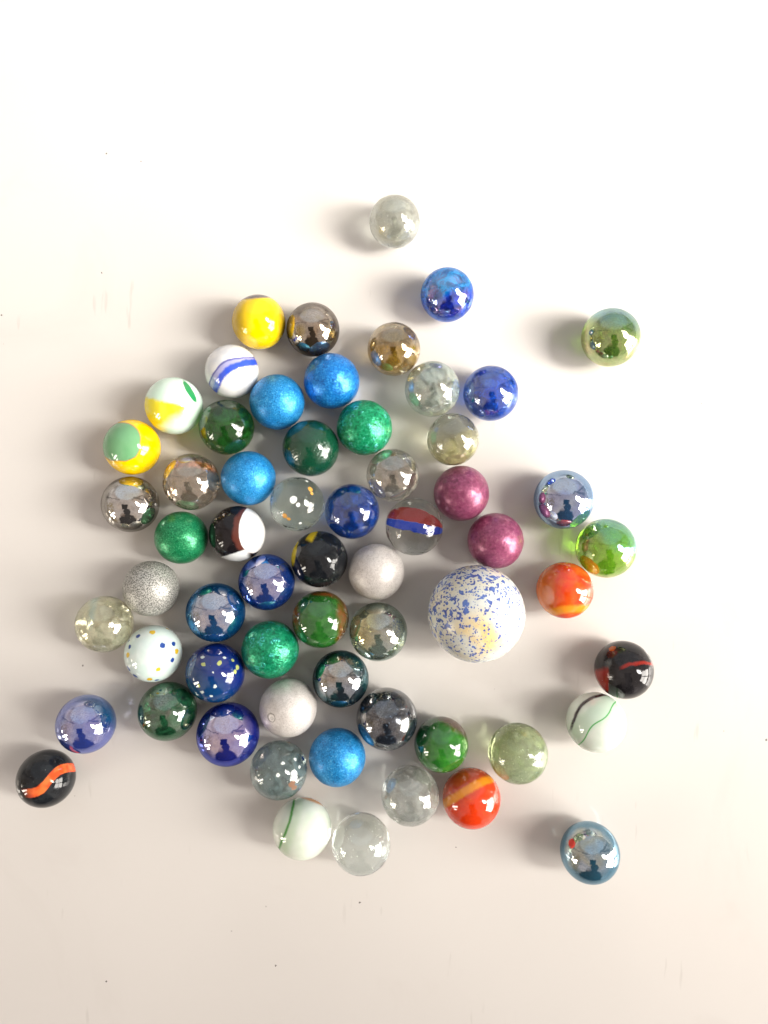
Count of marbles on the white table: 61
